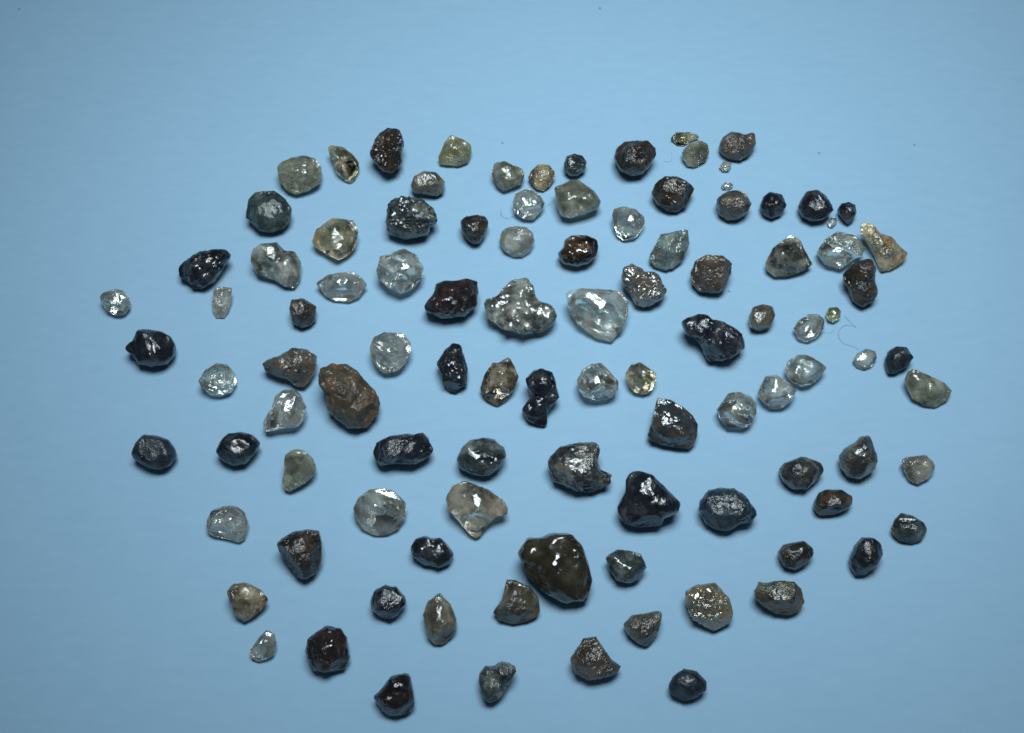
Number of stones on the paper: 103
